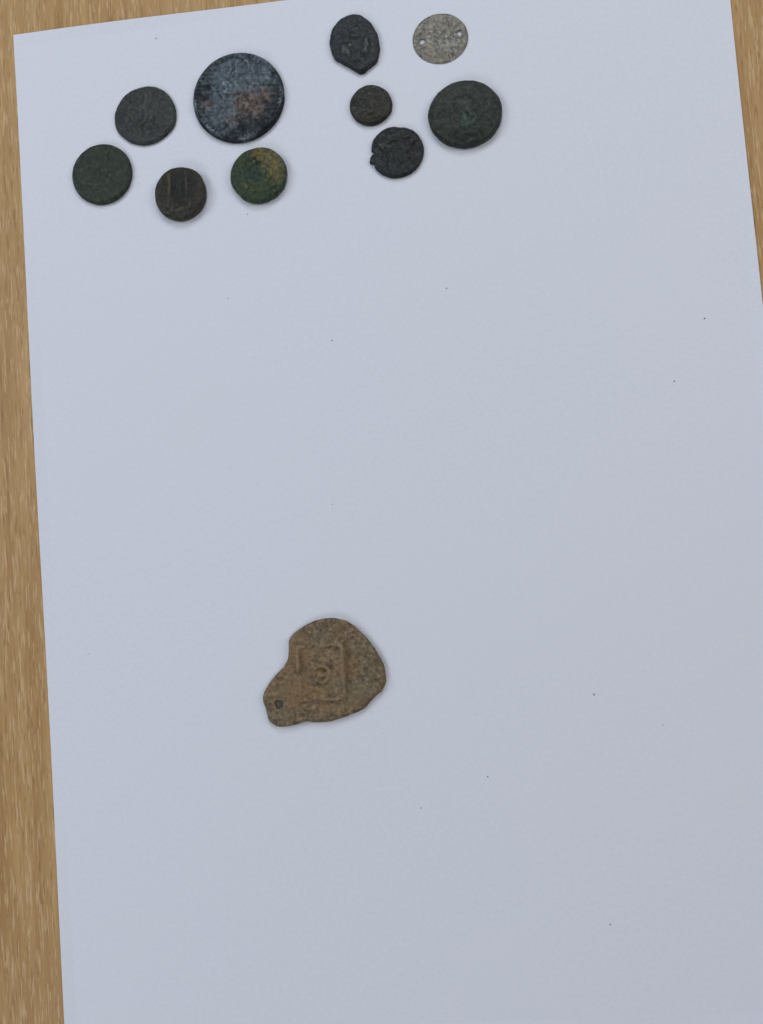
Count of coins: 10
